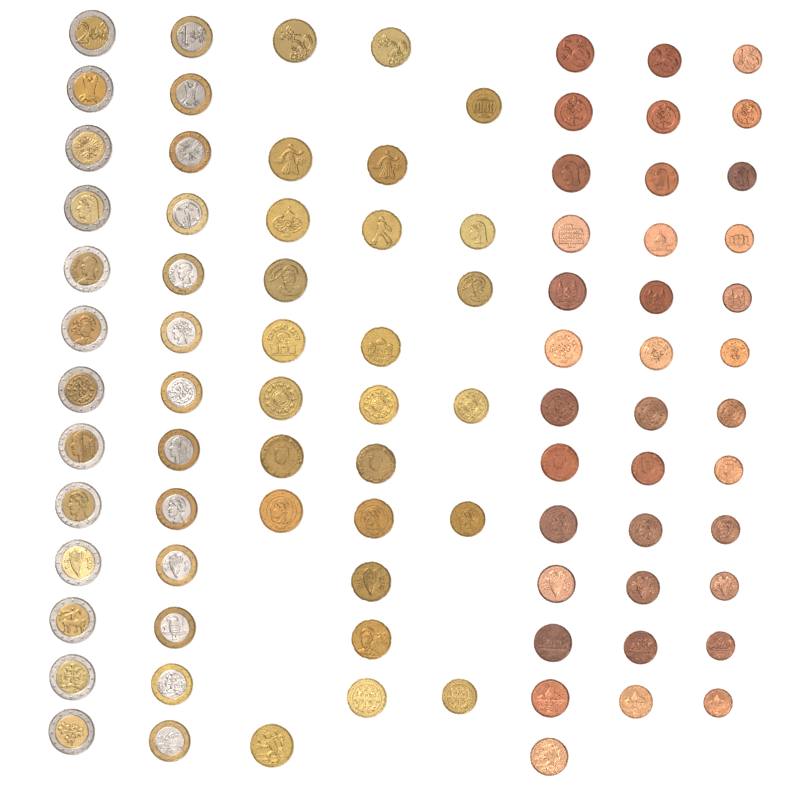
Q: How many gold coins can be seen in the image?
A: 25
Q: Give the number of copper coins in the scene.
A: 37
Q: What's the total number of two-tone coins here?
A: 26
